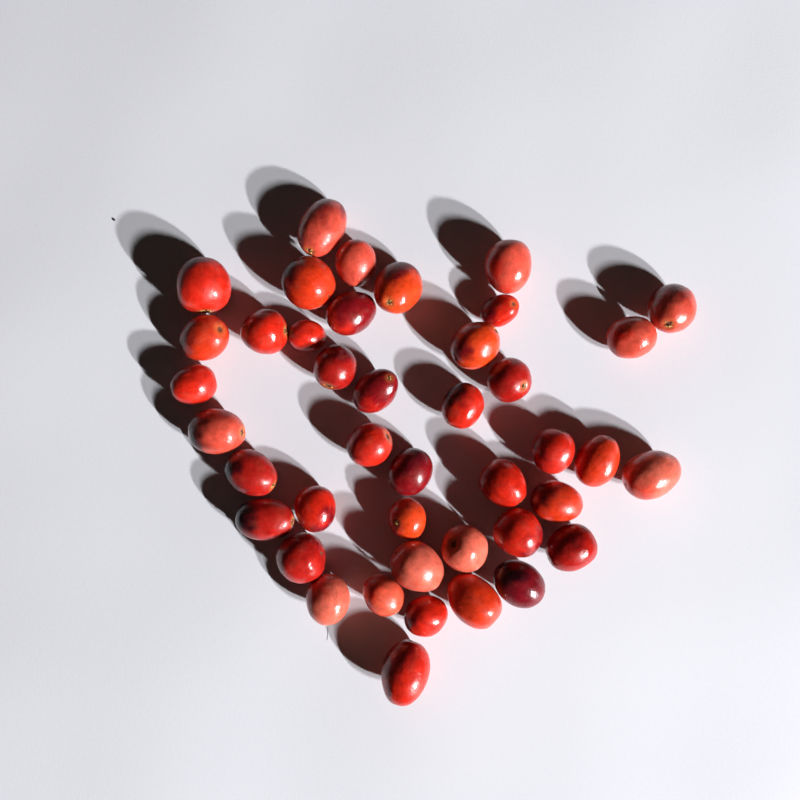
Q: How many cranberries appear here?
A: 42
